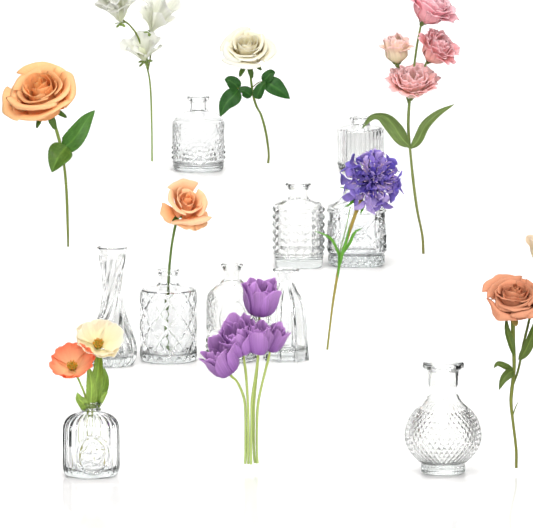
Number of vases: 10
